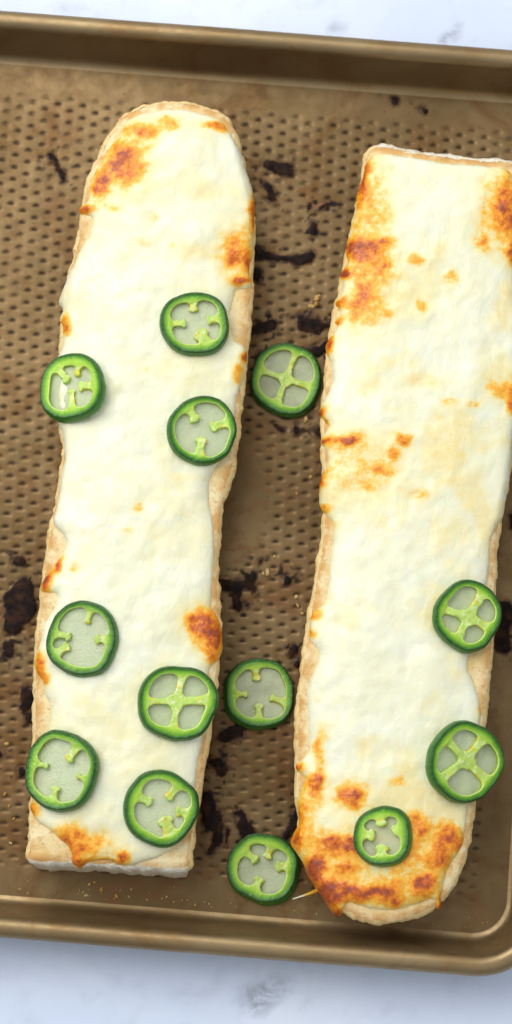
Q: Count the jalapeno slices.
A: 13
